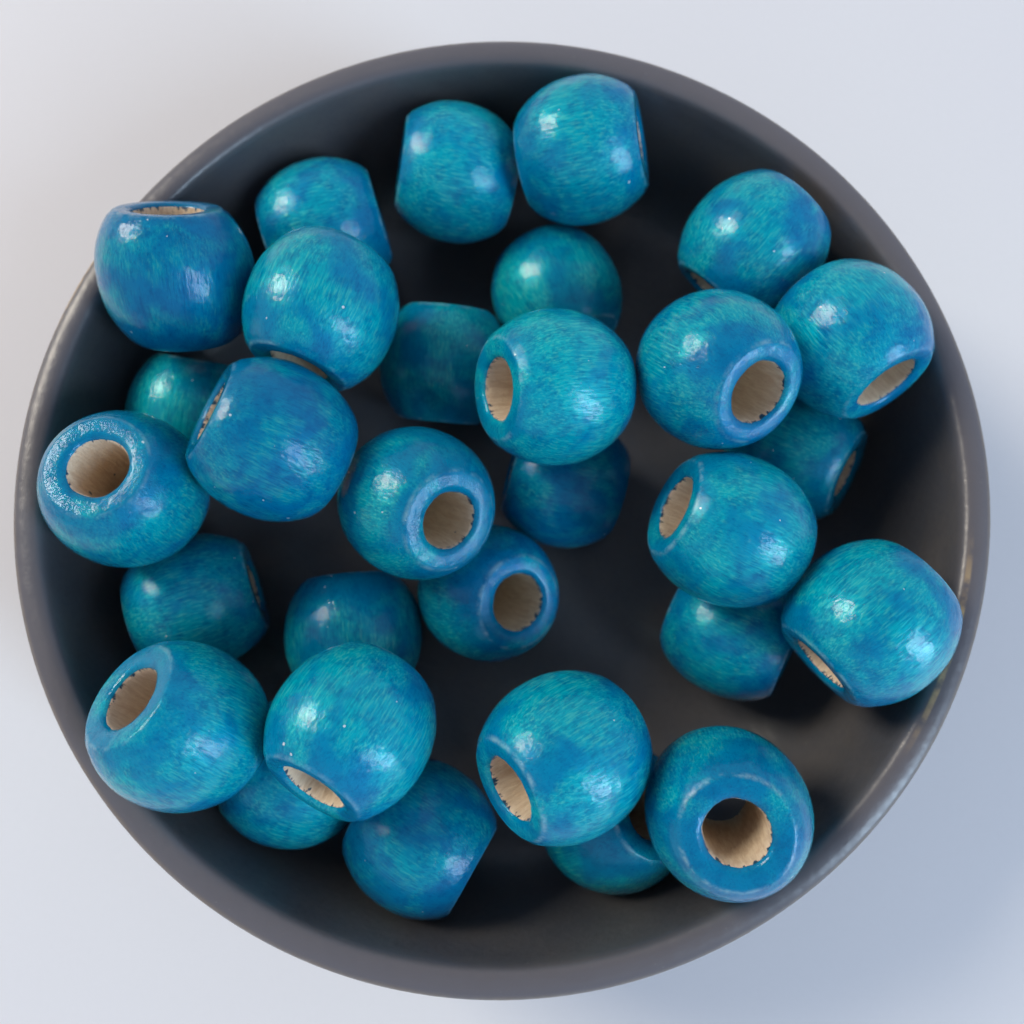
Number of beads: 30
